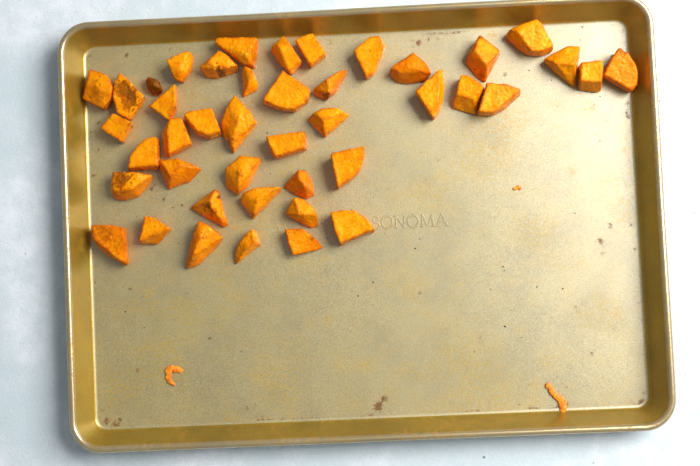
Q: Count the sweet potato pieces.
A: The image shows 43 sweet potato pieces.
